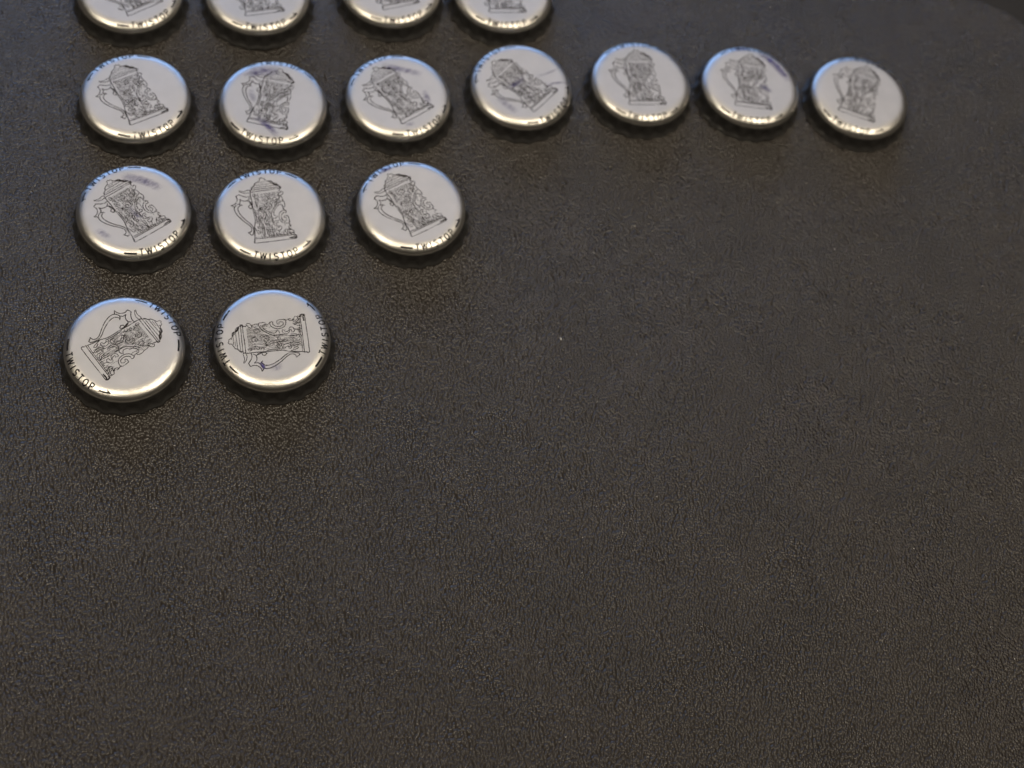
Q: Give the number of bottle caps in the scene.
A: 16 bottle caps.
